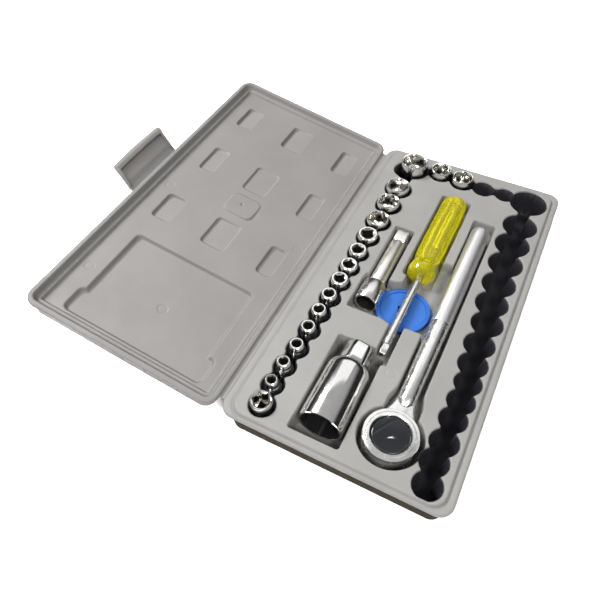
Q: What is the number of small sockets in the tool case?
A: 17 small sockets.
